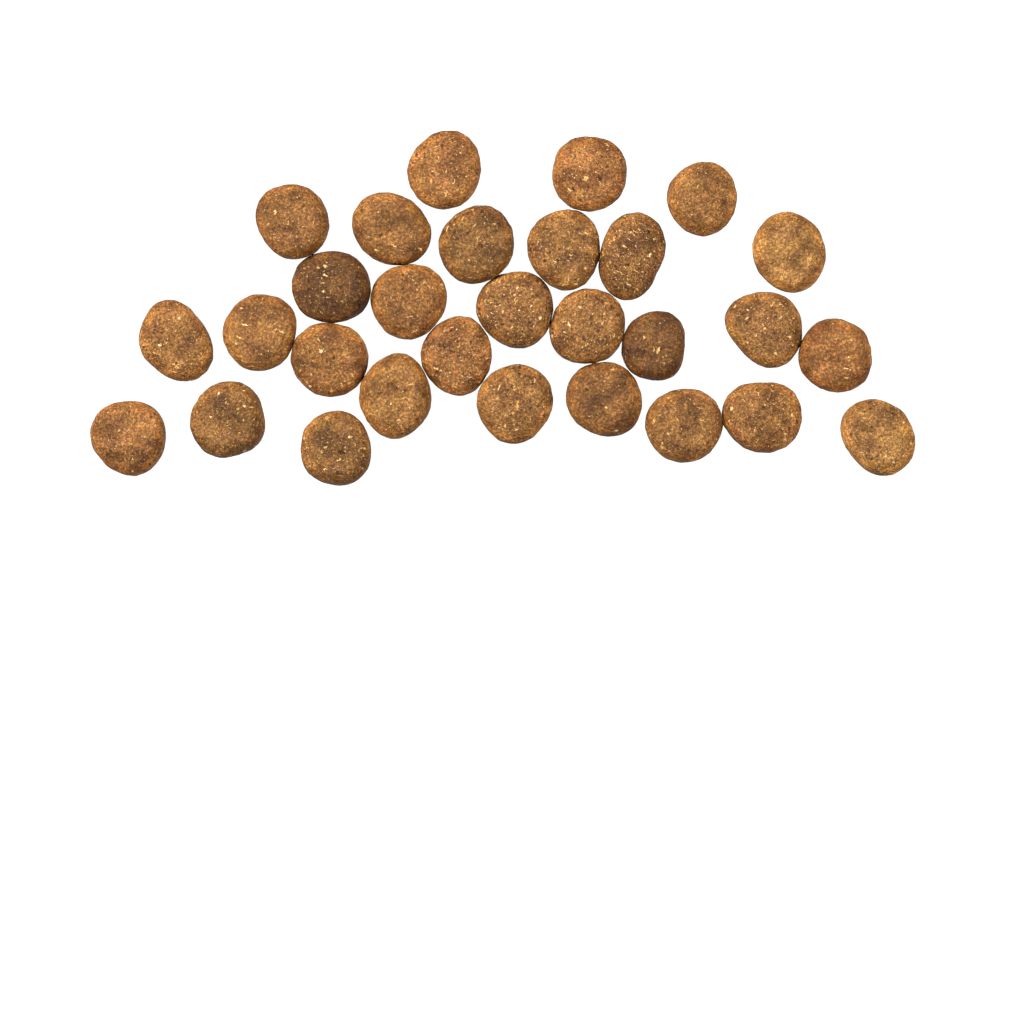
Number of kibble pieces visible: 29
